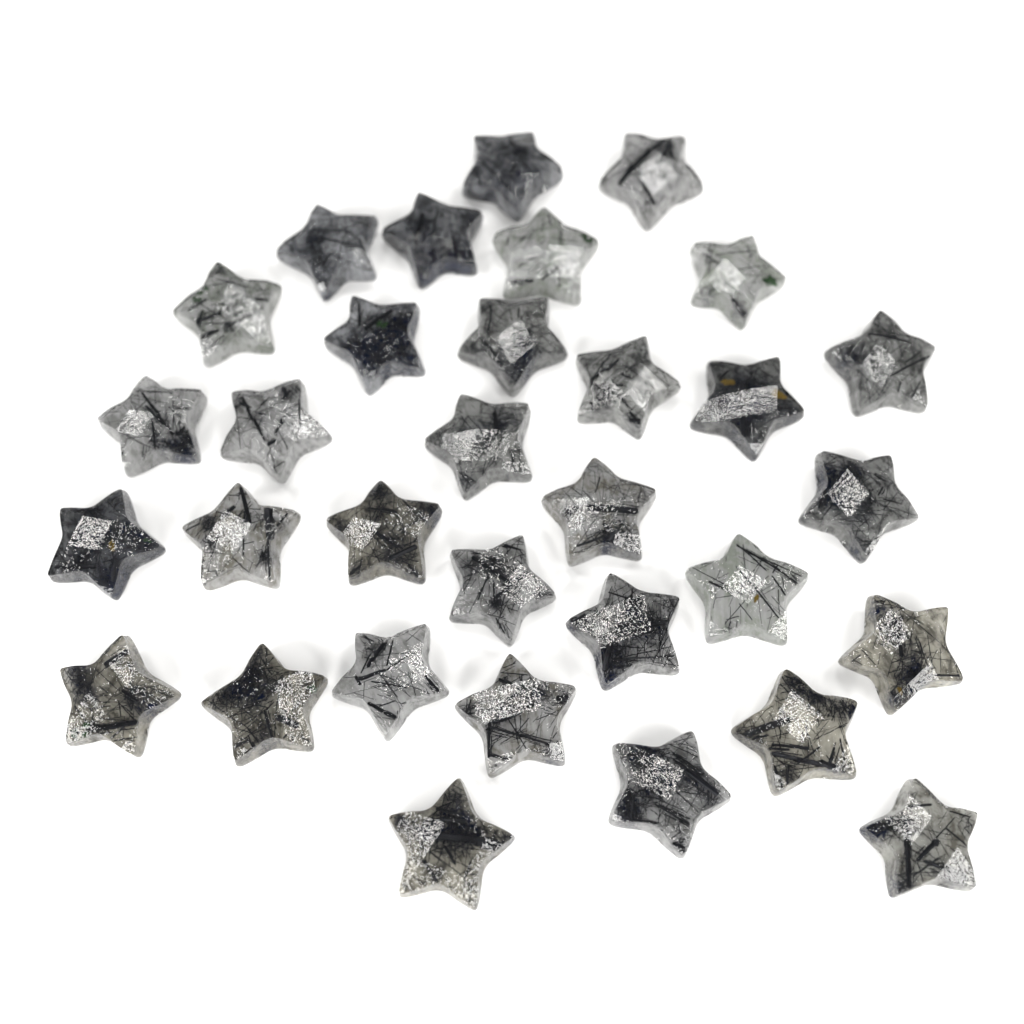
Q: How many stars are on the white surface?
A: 32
